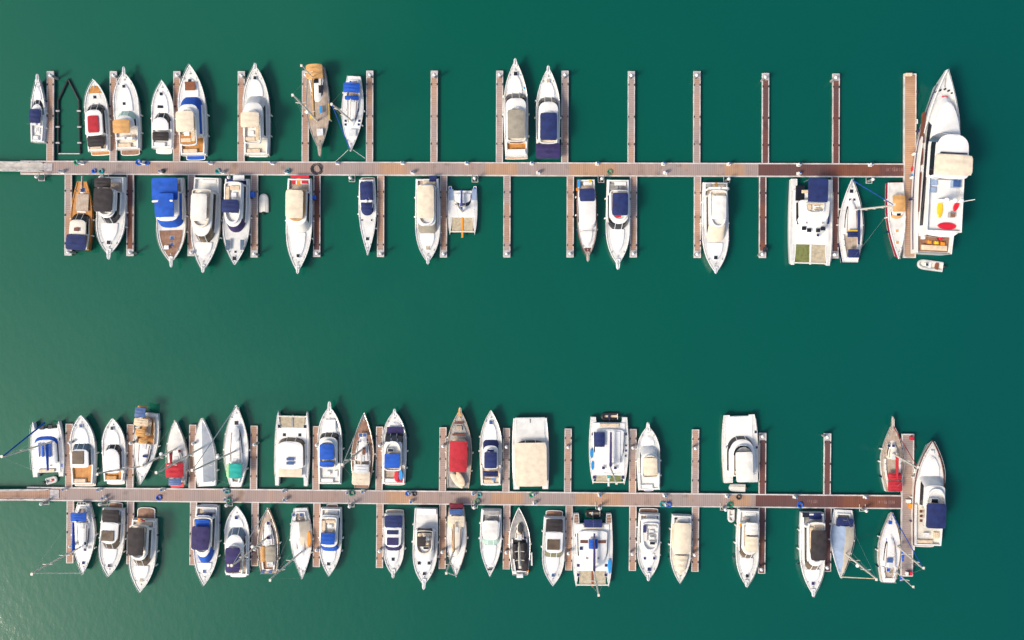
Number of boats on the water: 73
